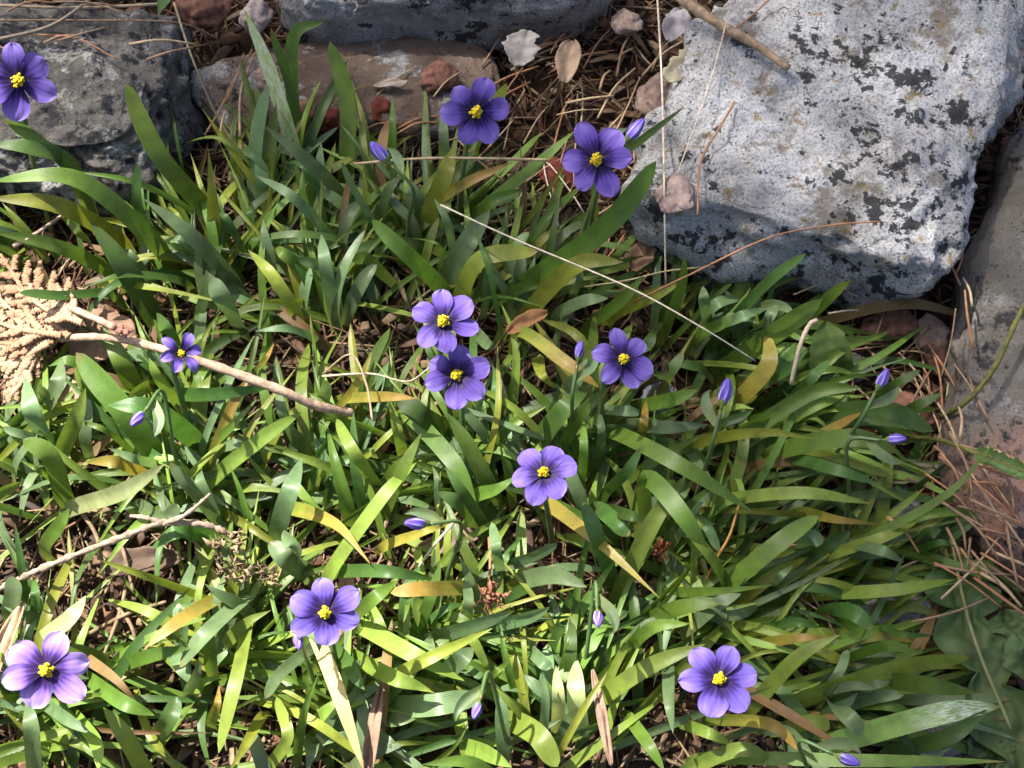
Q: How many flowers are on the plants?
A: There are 11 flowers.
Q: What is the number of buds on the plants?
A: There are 12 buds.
